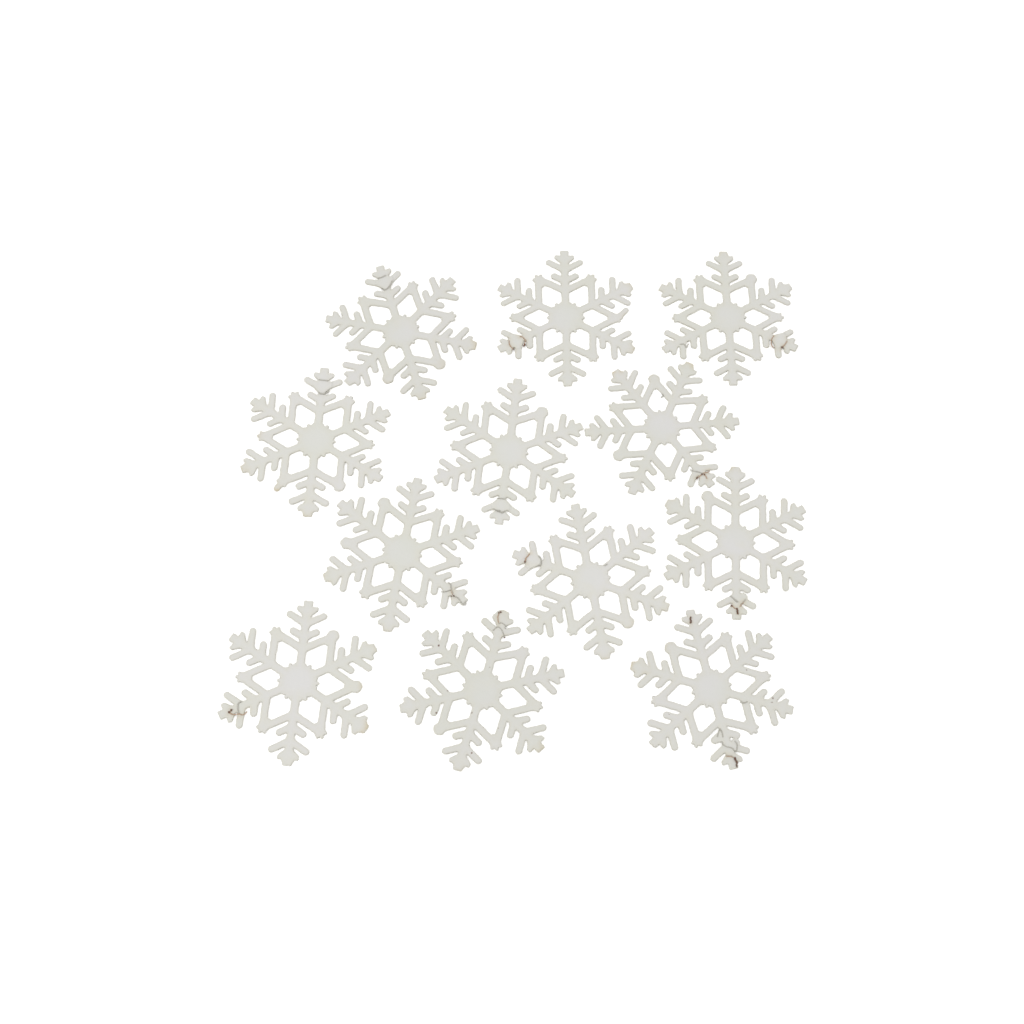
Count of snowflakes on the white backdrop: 12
